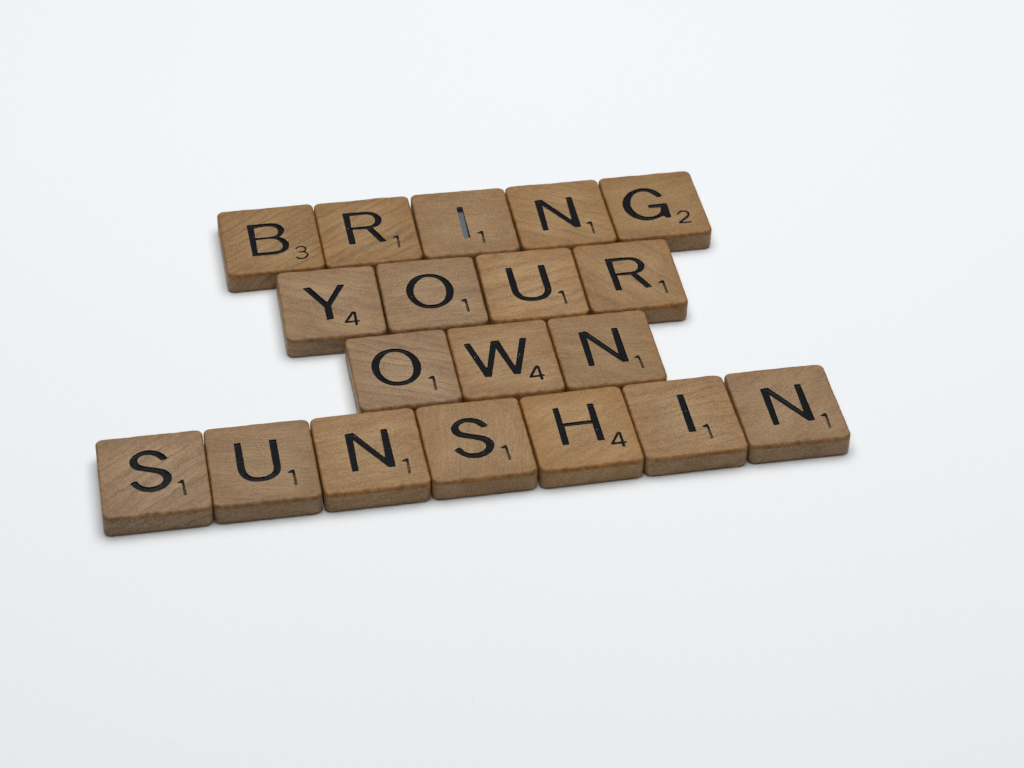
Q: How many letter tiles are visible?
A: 19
